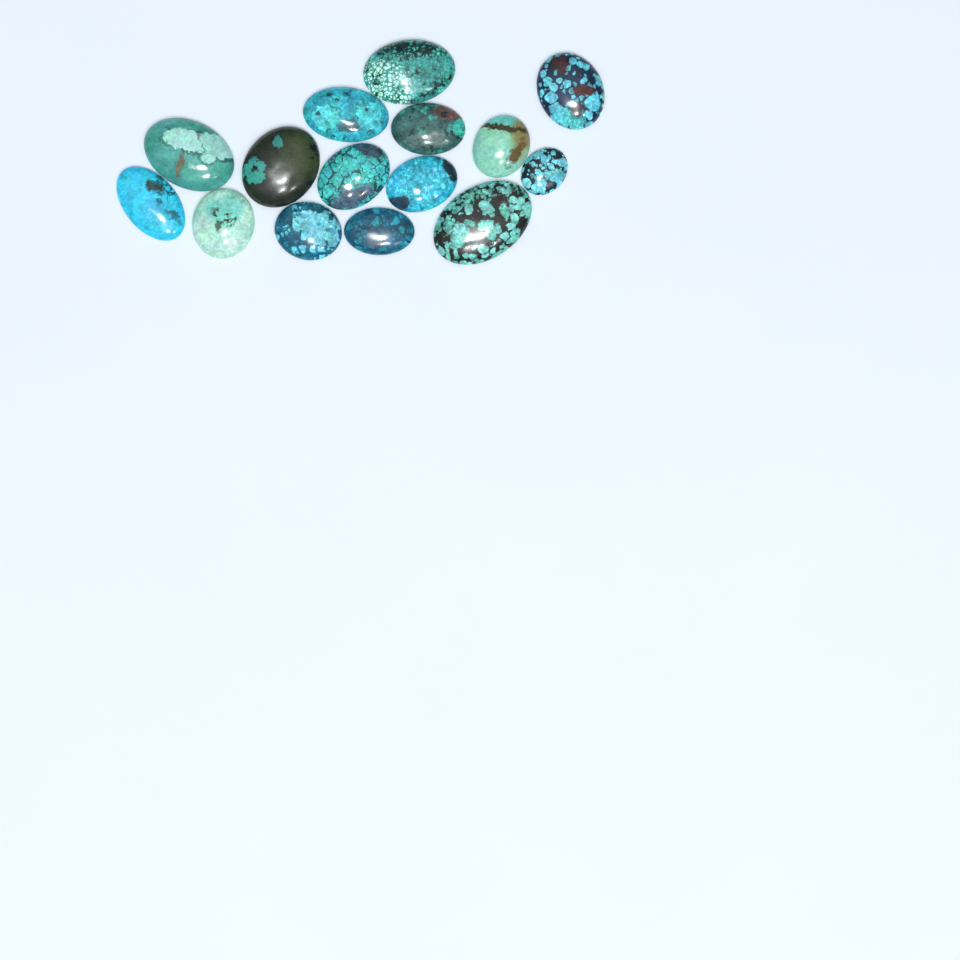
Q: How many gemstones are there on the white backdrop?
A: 15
